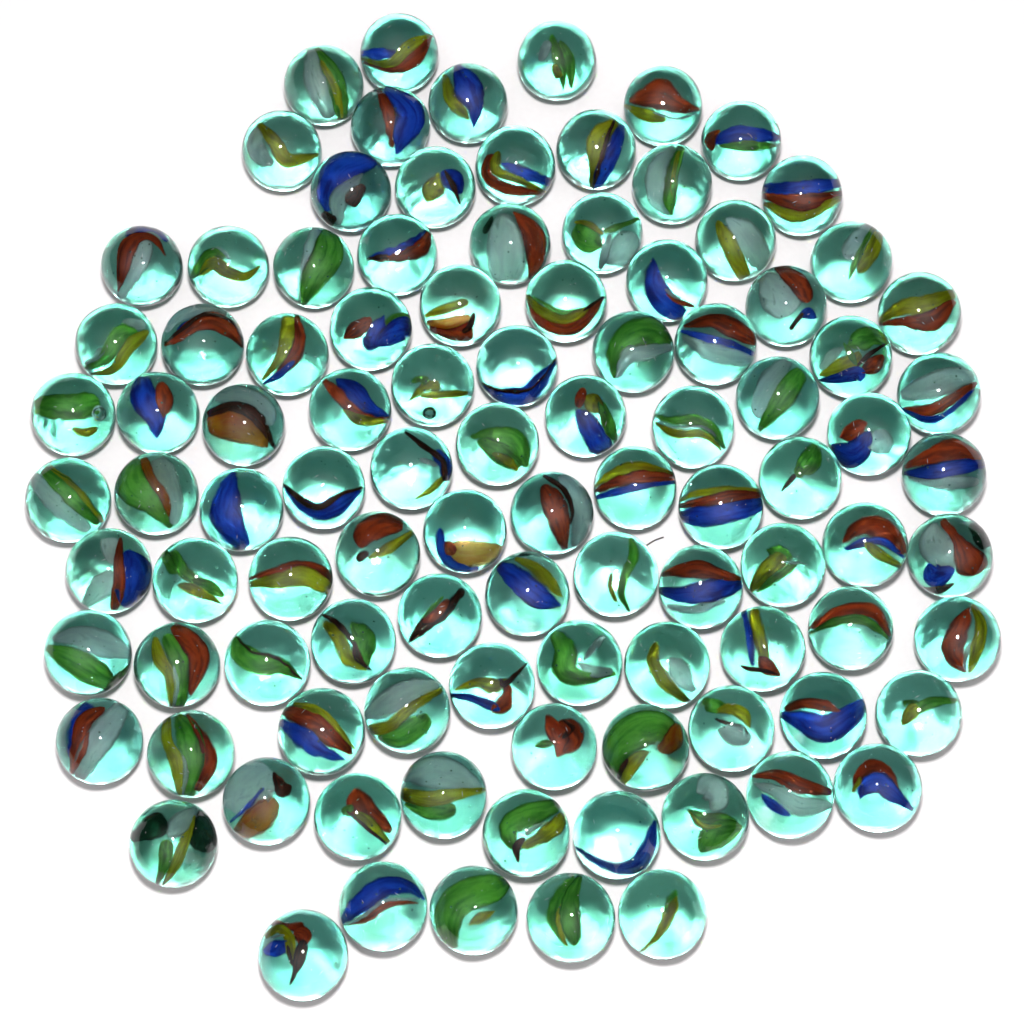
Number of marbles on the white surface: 101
